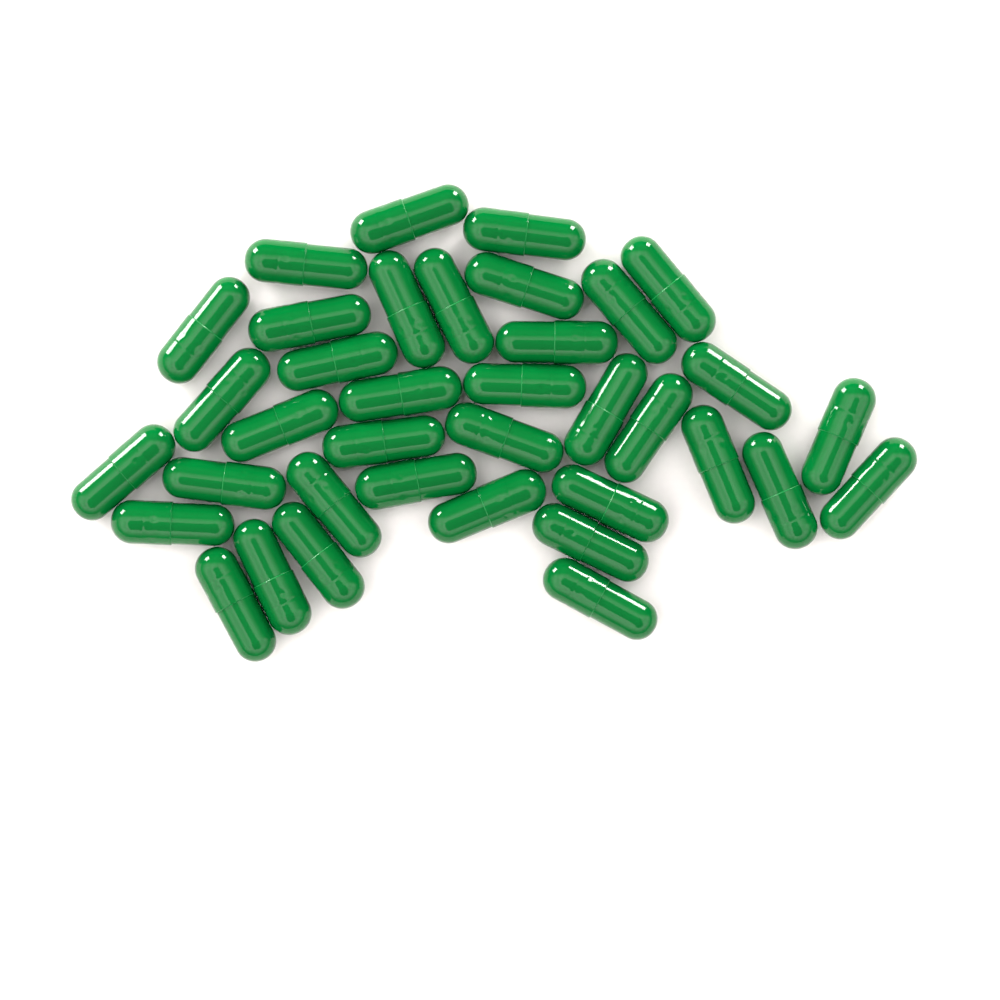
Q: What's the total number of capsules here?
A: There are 37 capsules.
